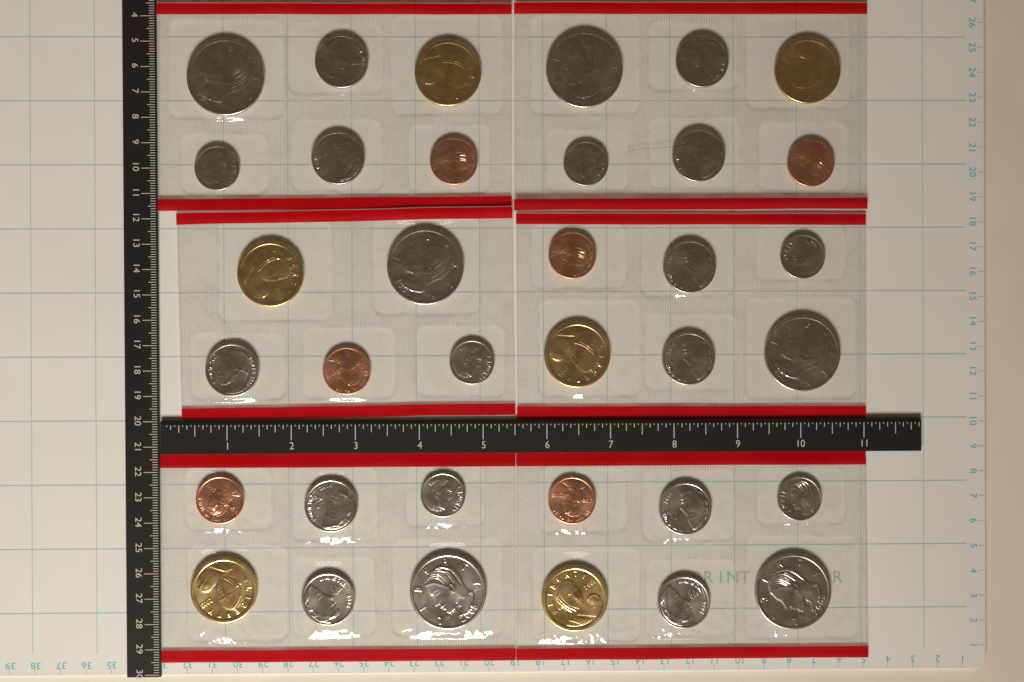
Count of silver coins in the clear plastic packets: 23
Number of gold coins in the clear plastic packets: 6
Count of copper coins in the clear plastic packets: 6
